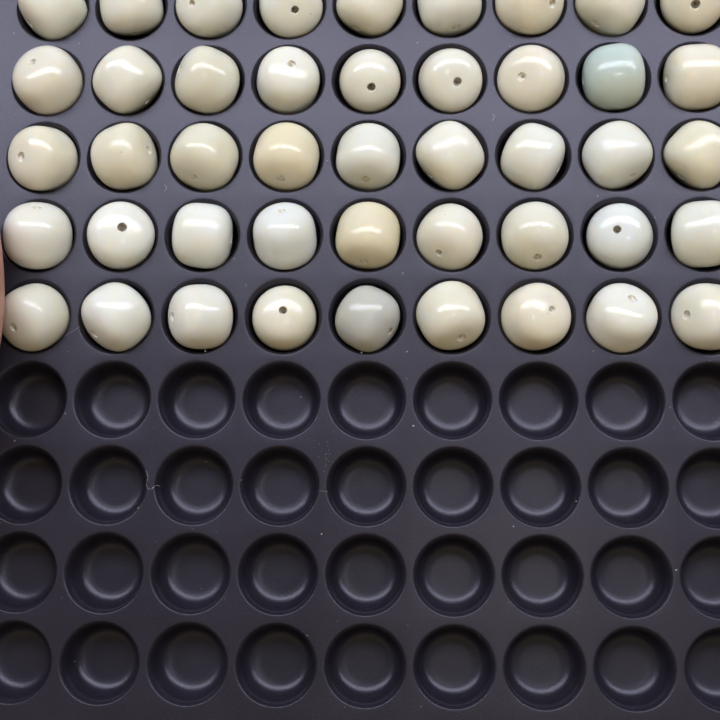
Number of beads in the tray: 45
